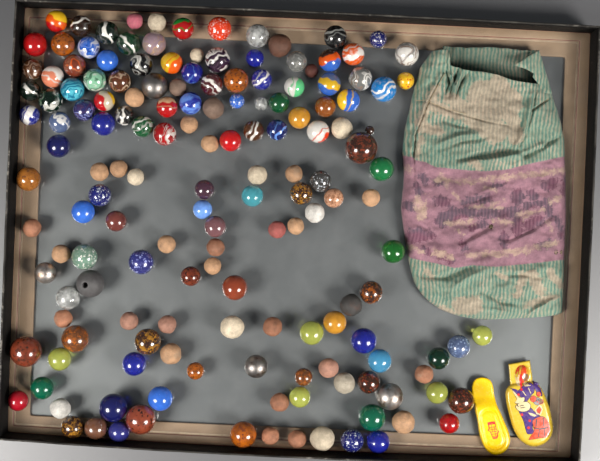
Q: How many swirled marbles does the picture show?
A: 45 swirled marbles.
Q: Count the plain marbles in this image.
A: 37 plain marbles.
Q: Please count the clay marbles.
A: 41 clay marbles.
